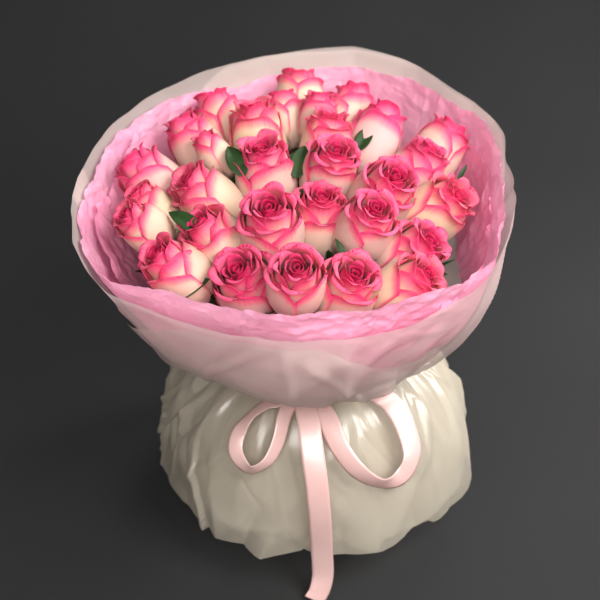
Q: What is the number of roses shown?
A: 30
